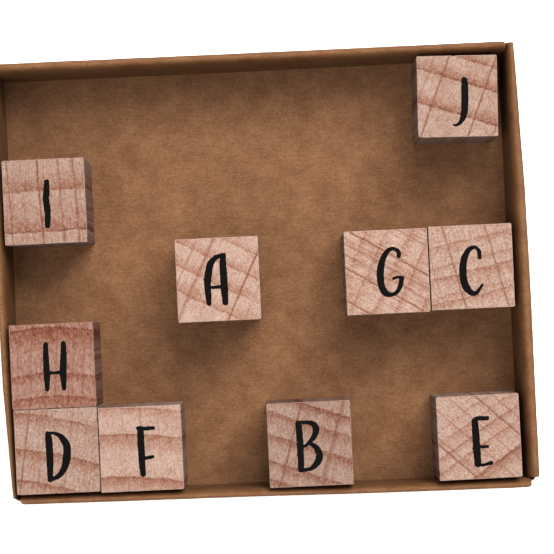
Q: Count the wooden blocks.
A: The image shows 10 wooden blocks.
